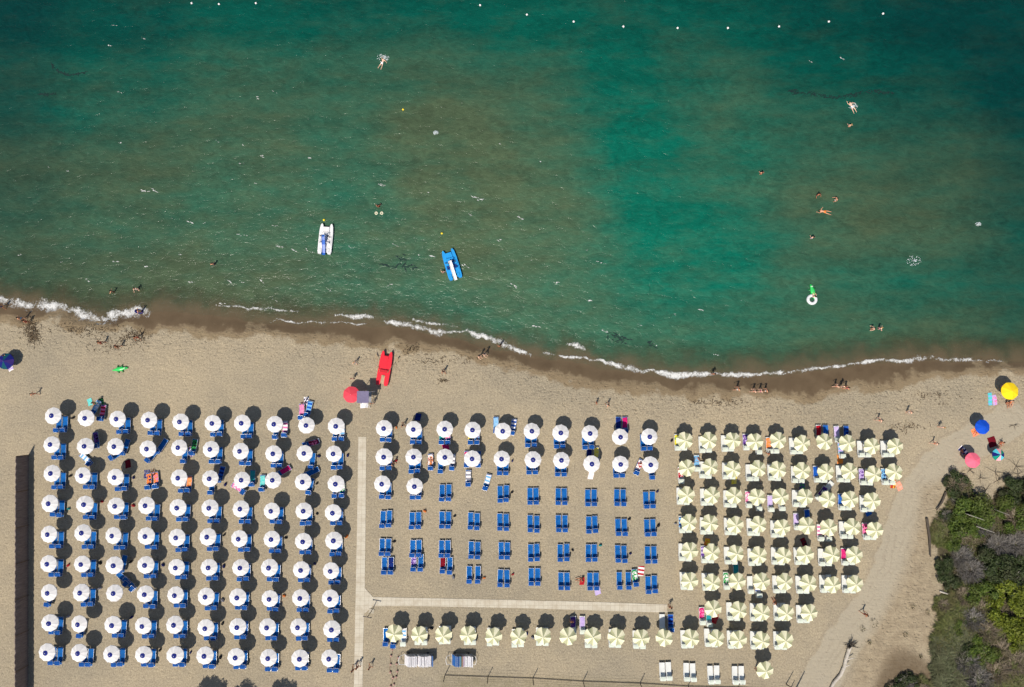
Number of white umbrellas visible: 111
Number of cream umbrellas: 77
